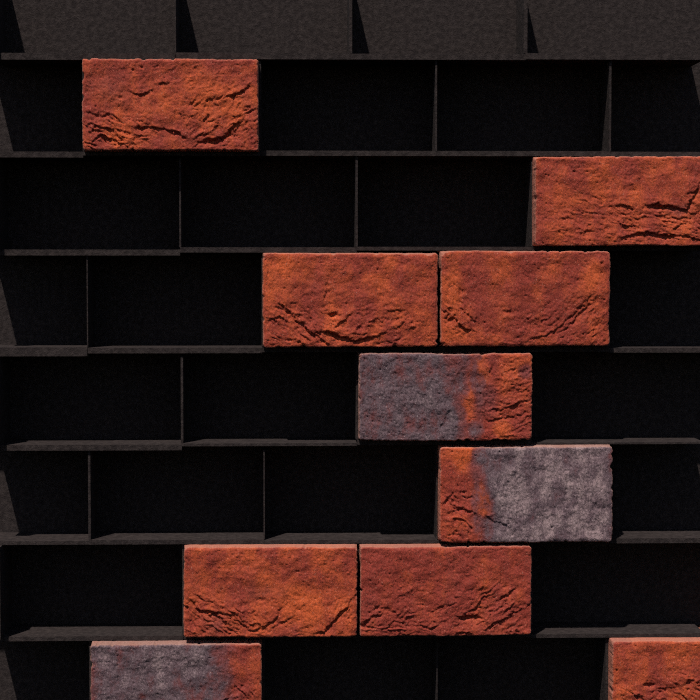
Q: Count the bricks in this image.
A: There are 10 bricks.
